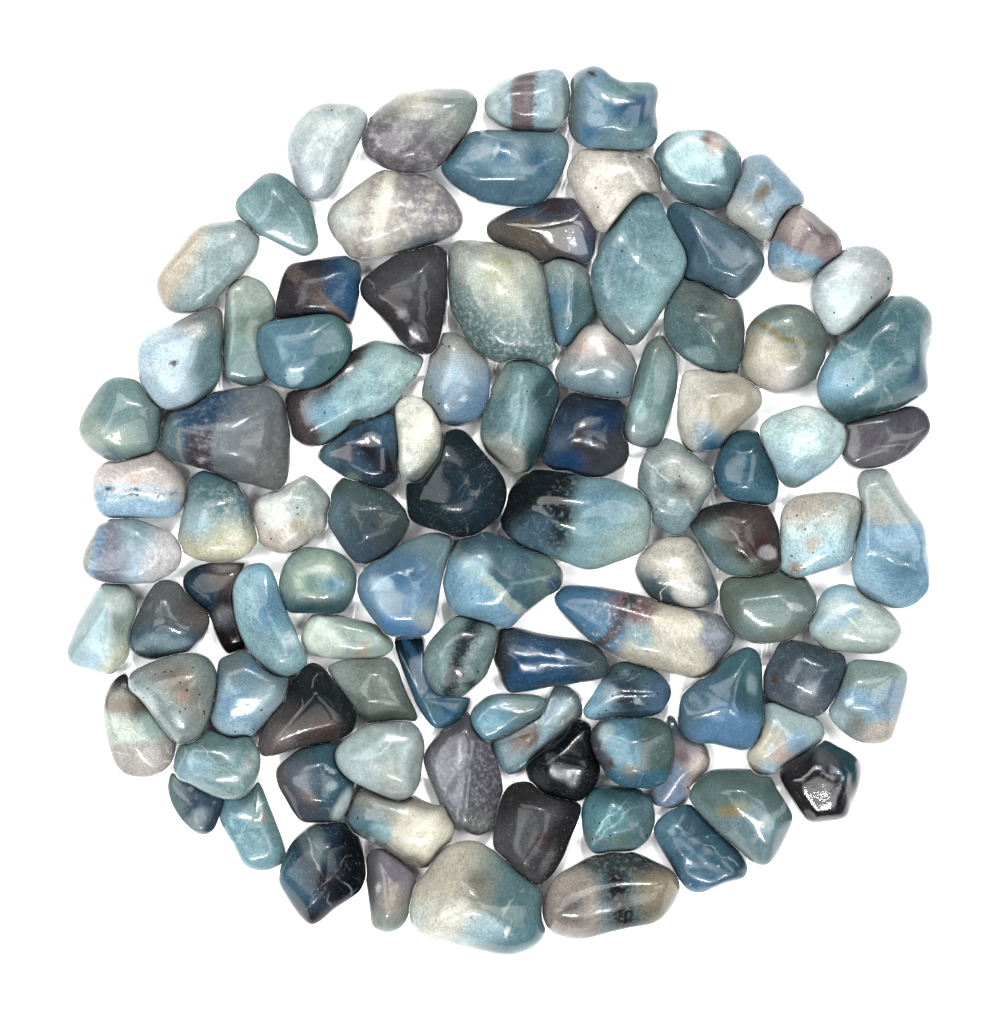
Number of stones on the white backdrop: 97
